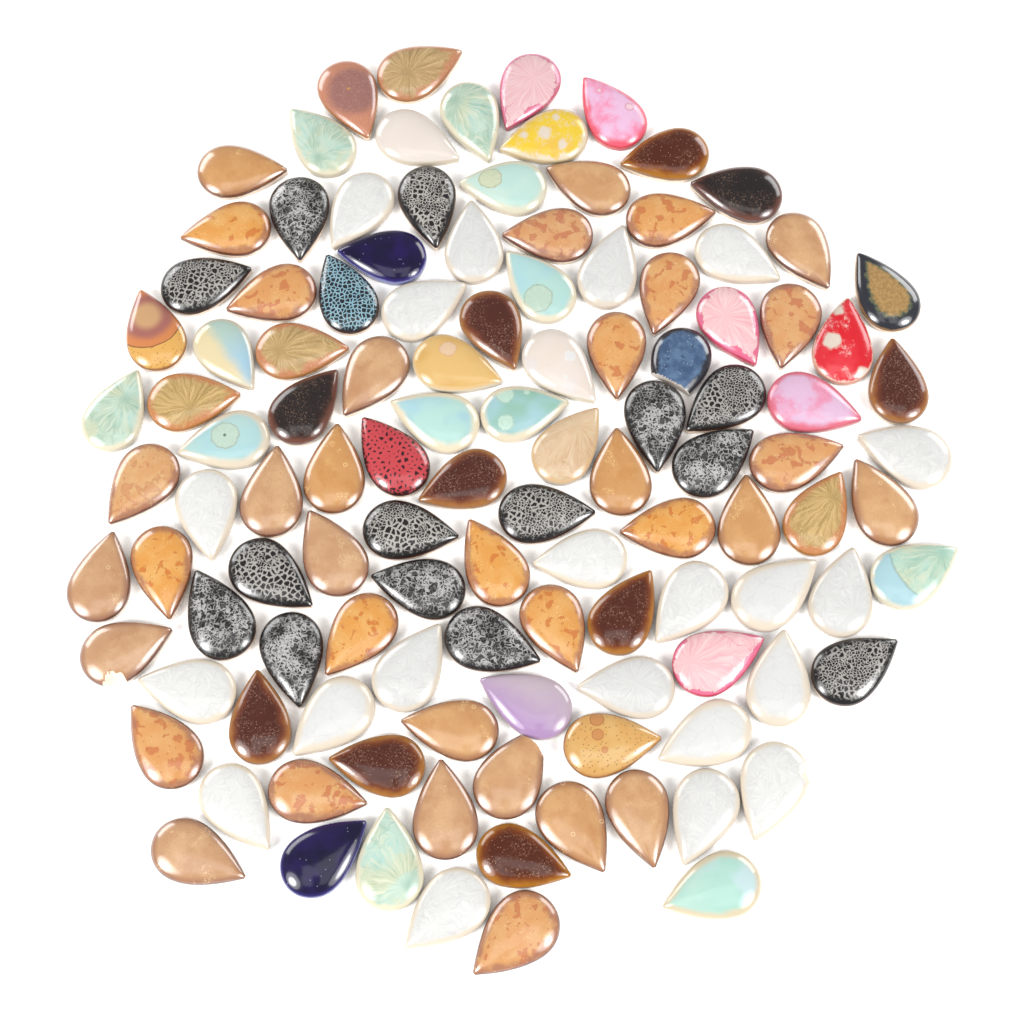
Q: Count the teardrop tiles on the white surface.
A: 117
